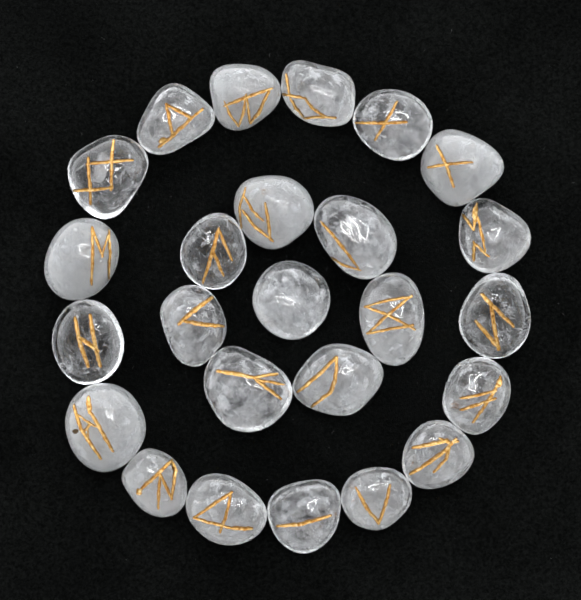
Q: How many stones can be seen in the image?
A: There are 25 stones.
